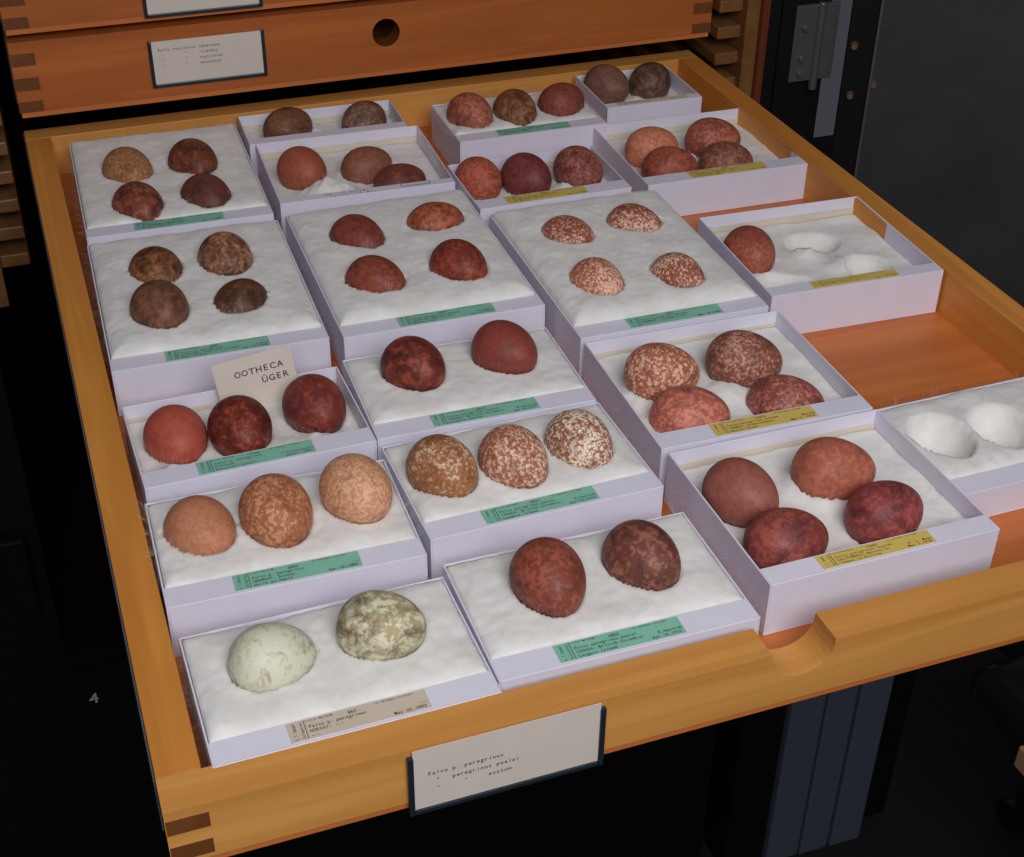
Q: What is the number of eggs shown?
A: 57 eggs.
